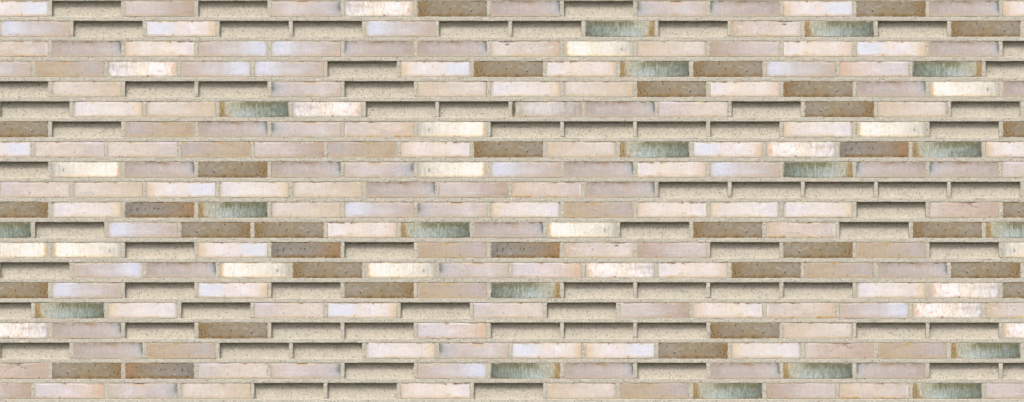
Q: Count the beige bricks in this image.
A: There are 112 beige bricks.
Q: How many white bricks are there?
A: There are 59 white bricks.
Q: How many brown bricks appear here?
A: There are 34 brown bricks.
